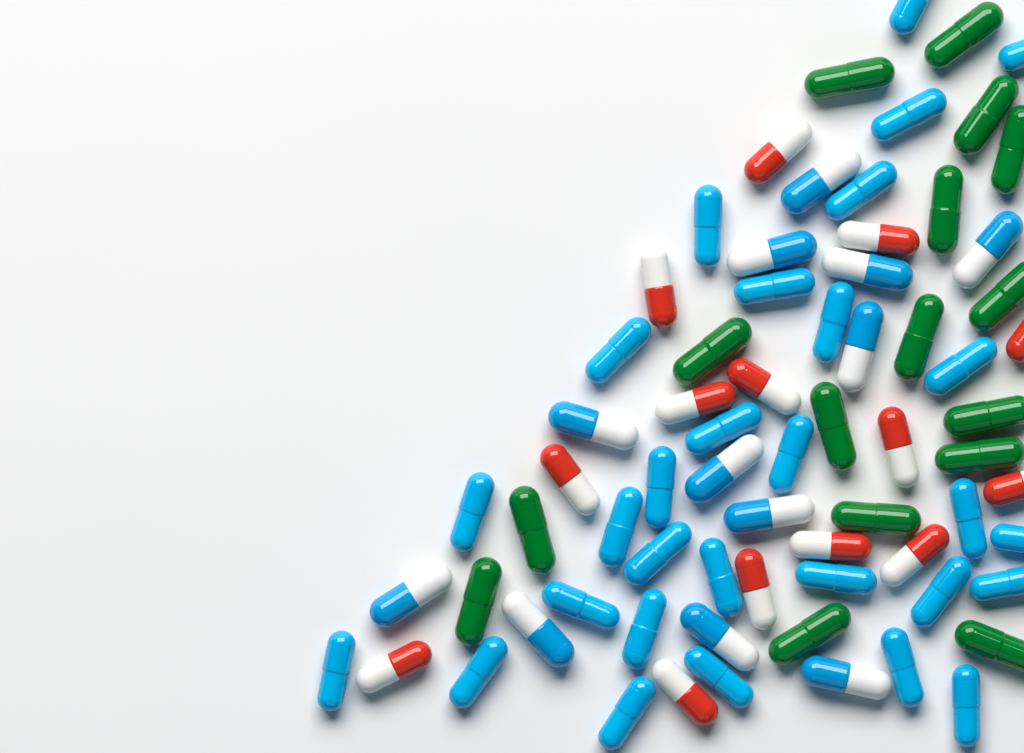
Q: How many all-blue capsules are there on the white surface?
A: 29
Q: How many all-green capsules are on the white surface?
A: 16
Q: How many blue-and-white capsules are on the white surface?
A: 12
